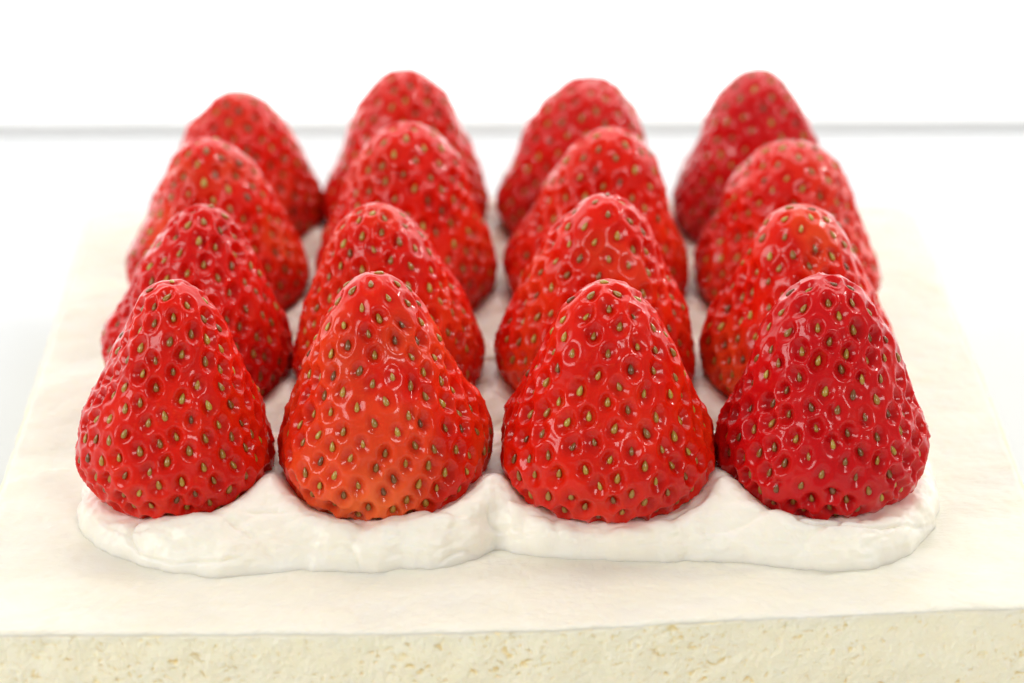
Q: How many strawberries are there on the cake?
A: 16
